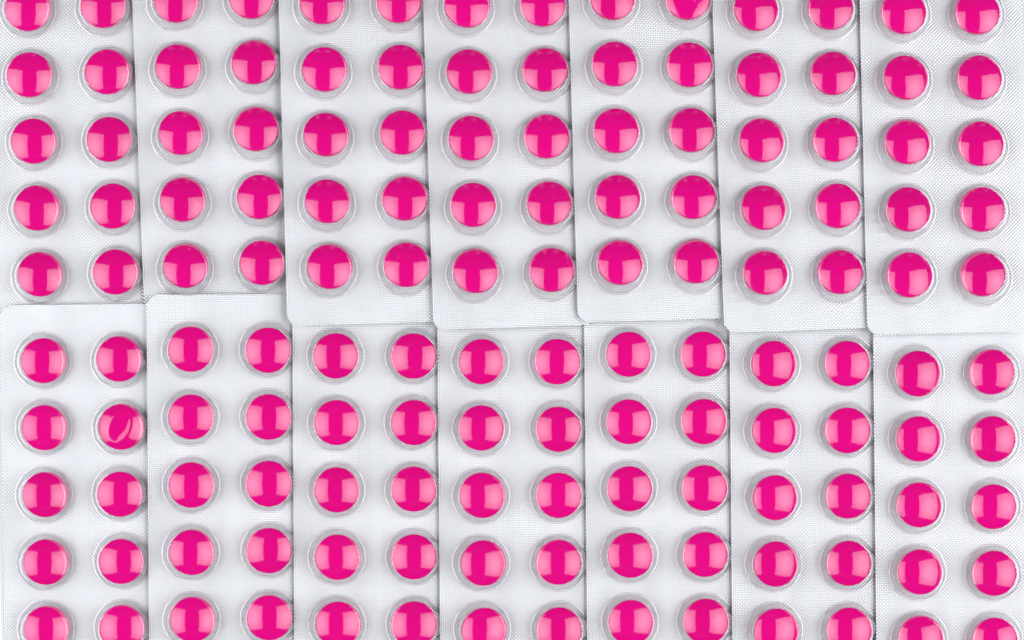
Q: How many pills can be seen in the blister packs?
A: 140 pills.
